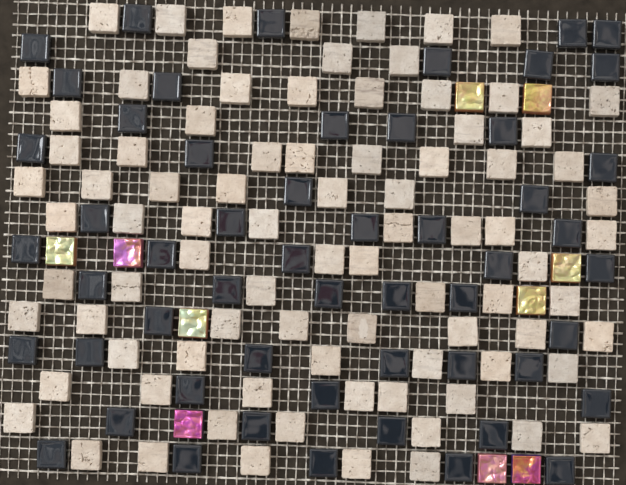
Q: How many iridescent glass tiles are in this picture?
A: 10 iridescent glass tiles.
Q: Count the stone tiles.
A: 86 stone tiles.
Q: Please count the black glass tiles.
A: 54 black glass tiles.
